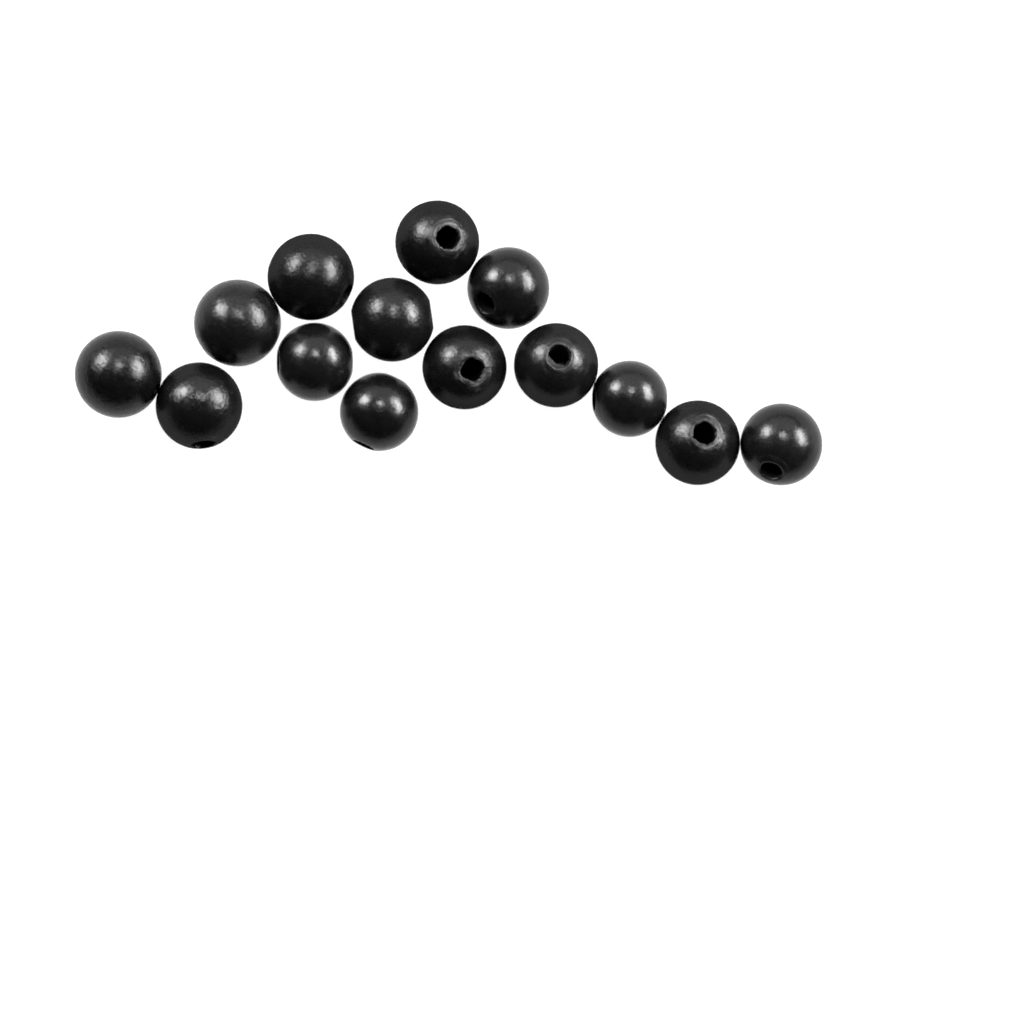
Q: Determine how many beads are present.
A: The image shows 14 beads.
